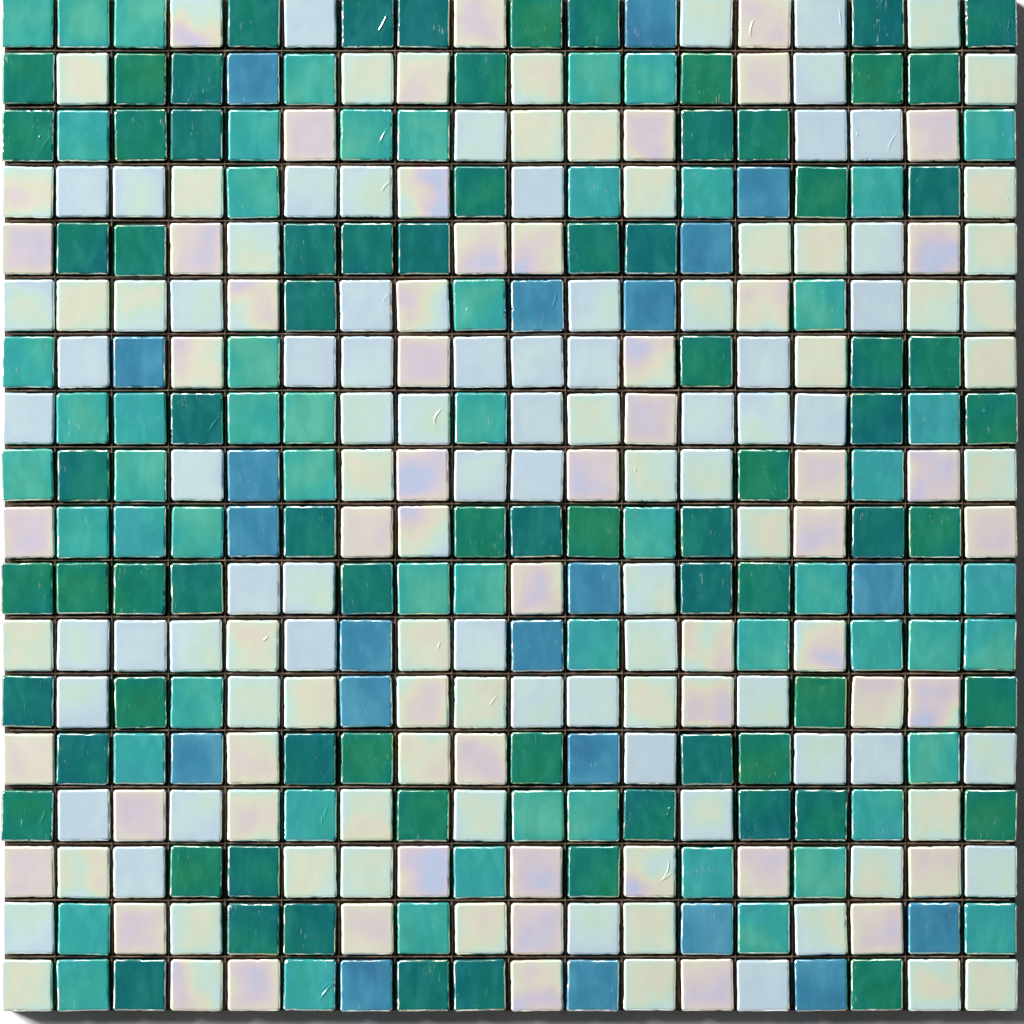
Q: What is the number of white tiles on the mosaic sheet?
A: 167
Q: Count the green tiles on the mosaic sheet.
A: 77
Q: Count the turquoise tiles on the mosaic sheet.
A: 59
